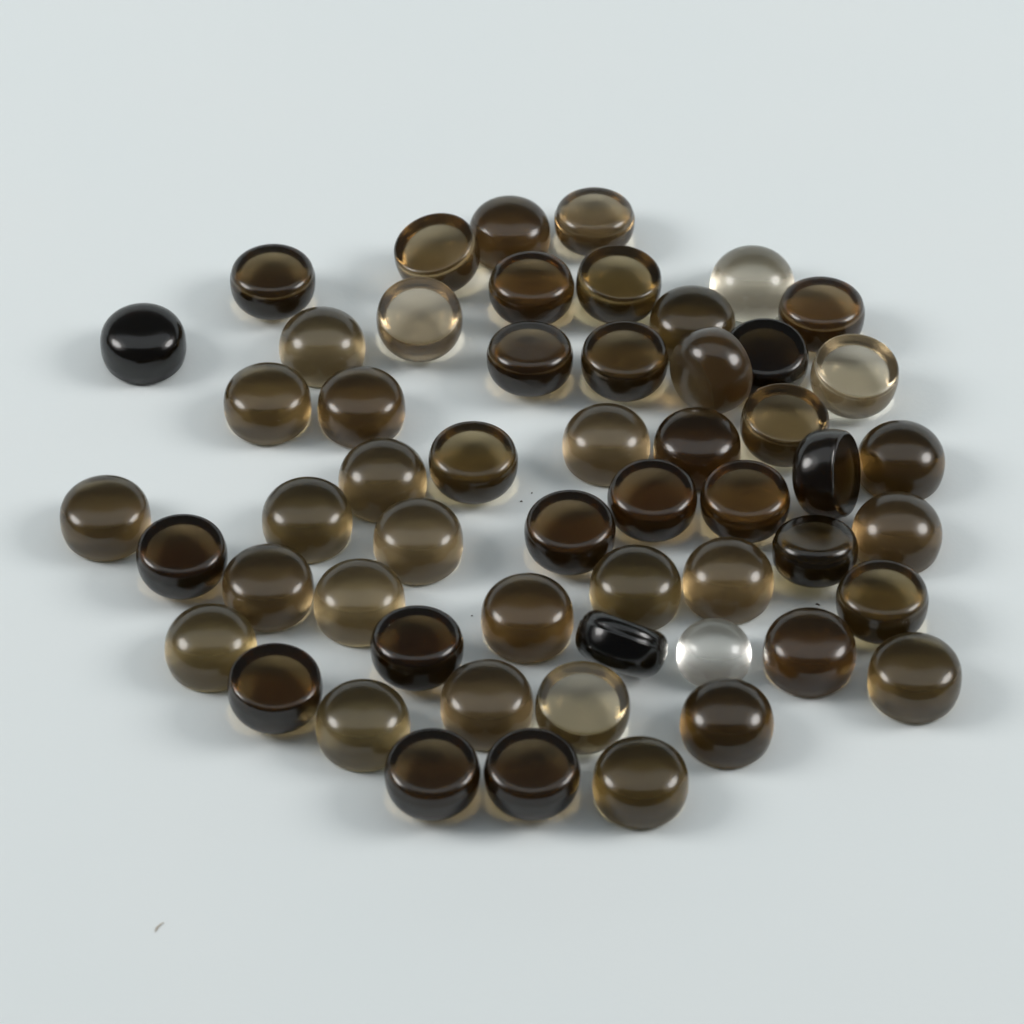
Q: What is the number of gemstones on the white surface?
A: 55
